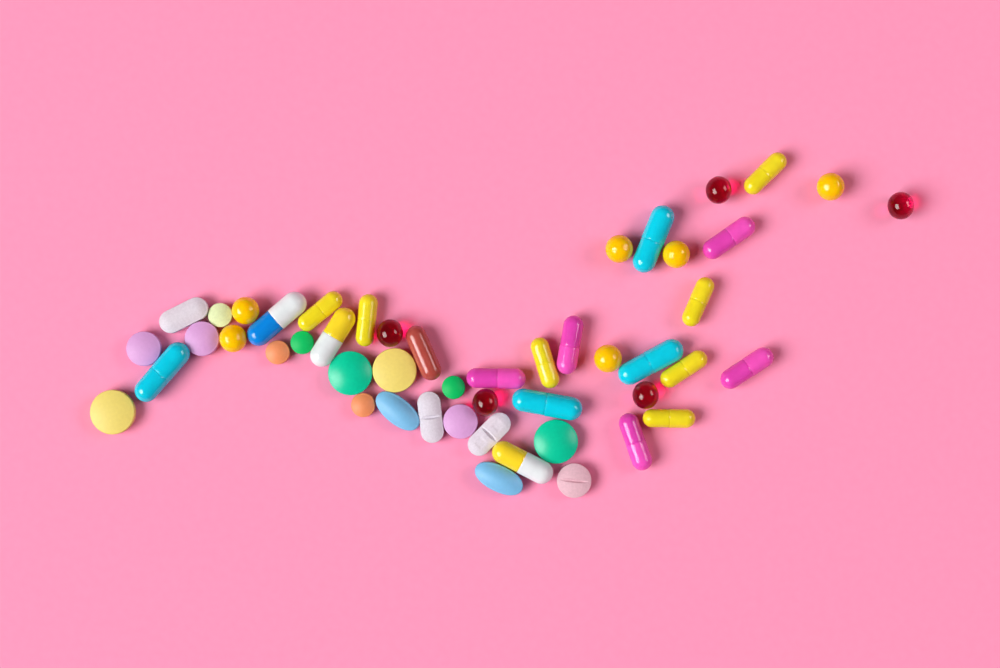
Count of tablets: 18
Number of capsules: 20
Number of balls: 11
